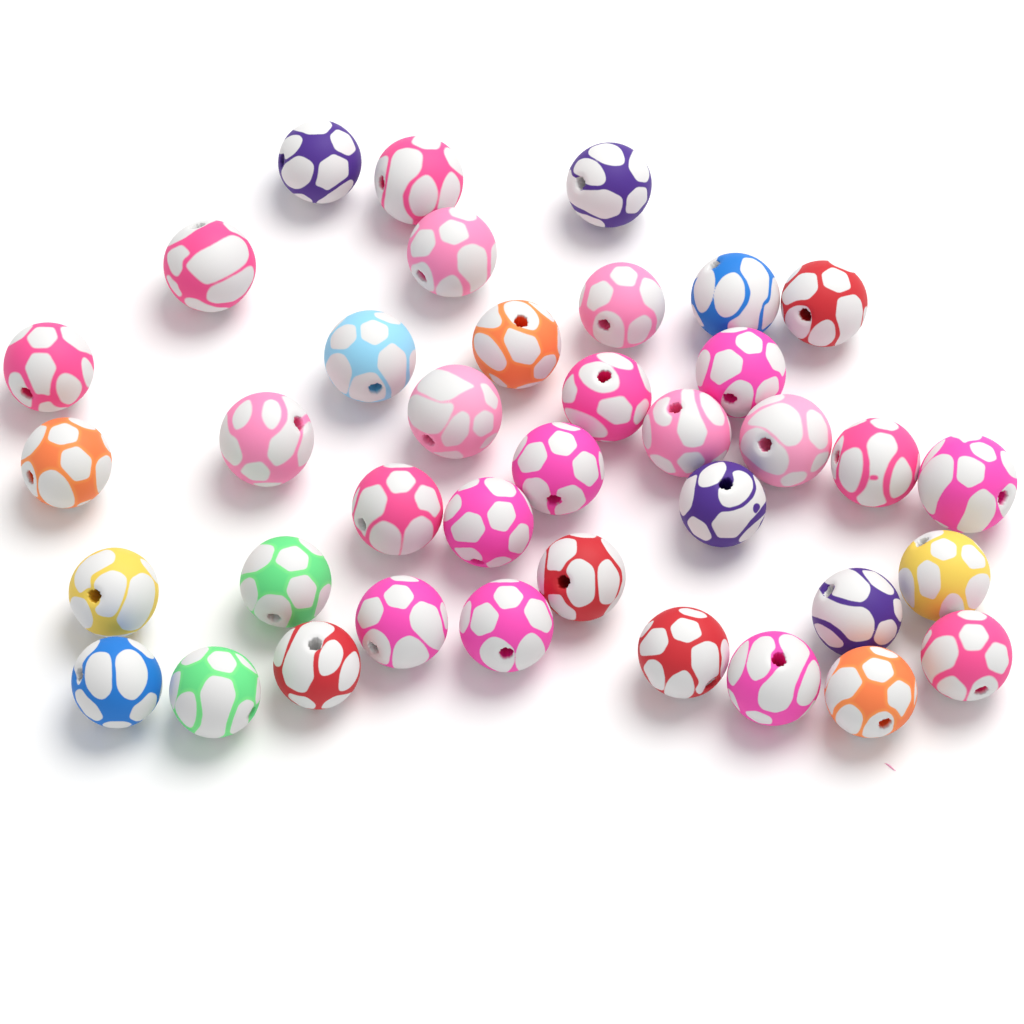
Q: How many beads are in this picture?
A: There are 38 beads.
